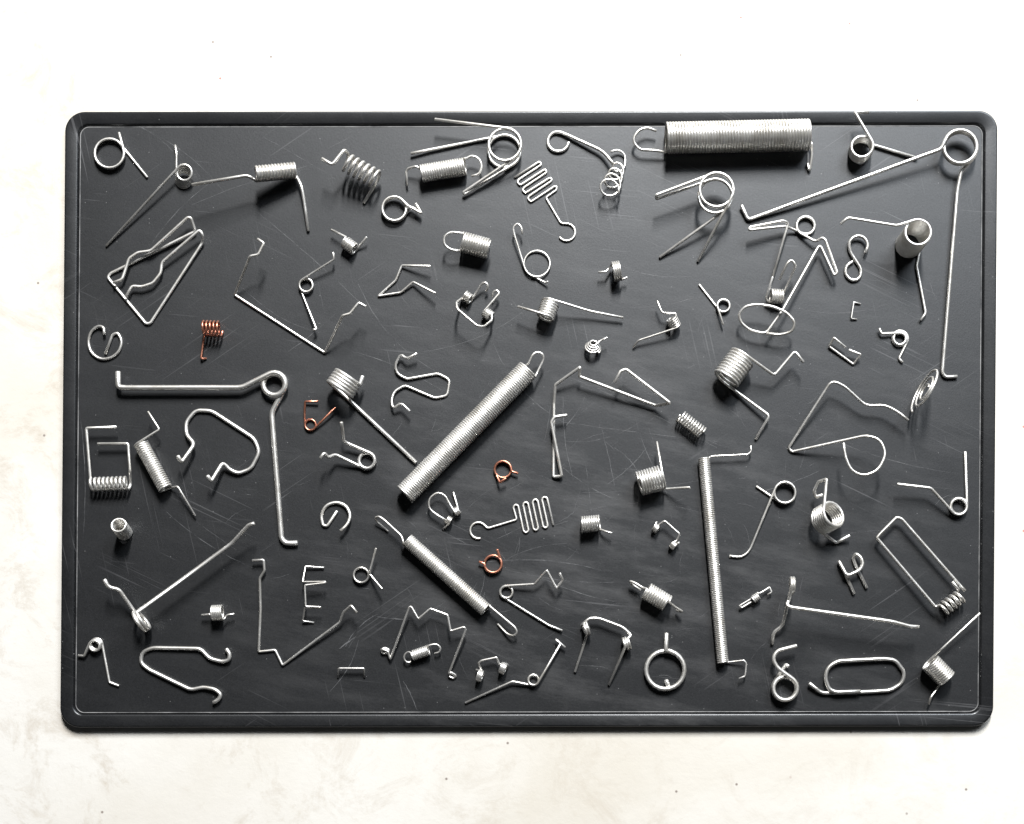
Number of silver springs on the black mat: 82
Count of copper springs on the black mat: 4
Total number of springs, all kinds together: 86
